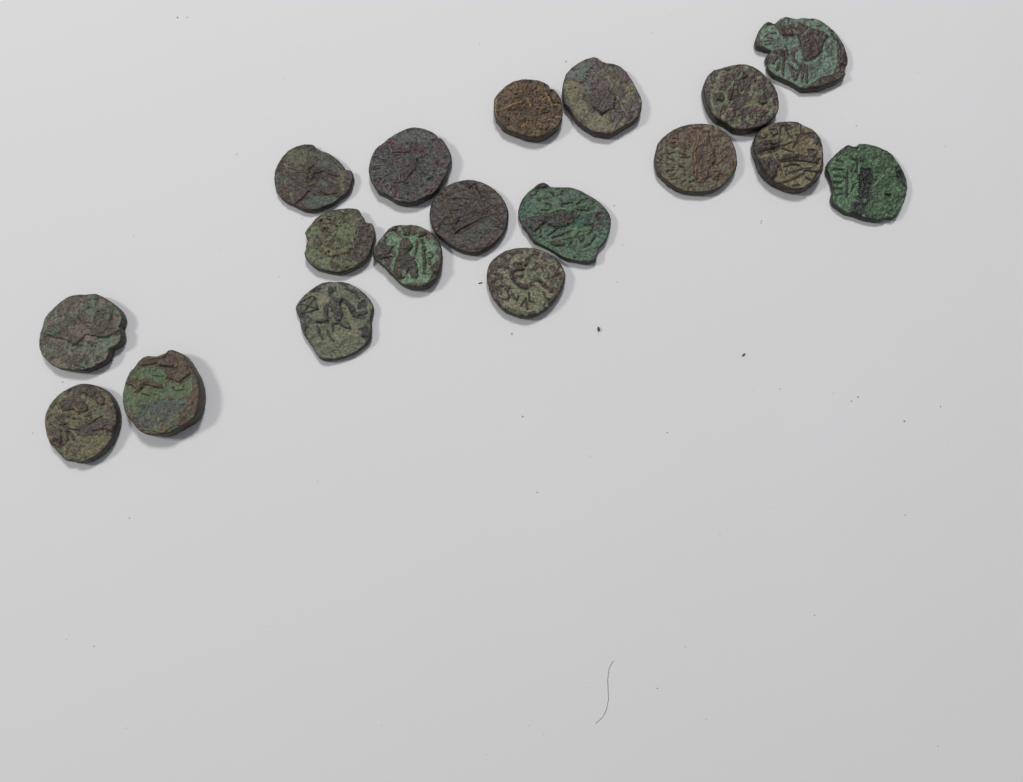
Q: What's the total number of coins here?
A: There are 18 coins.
